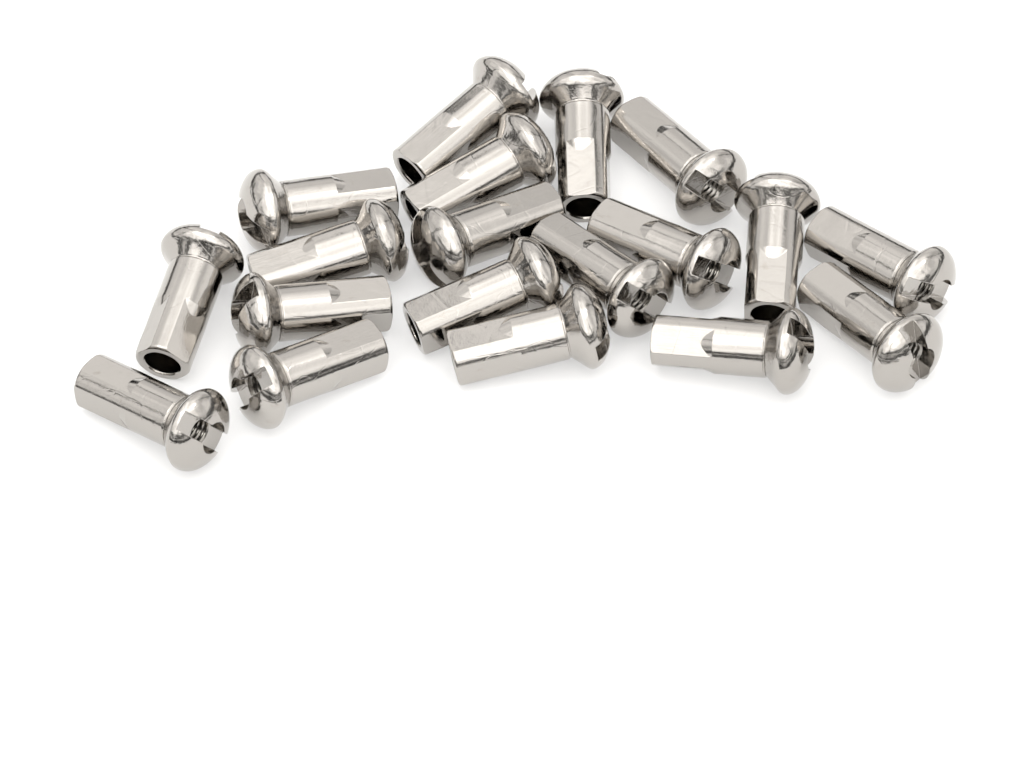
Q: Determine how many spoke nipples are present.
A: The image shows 19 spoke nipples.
